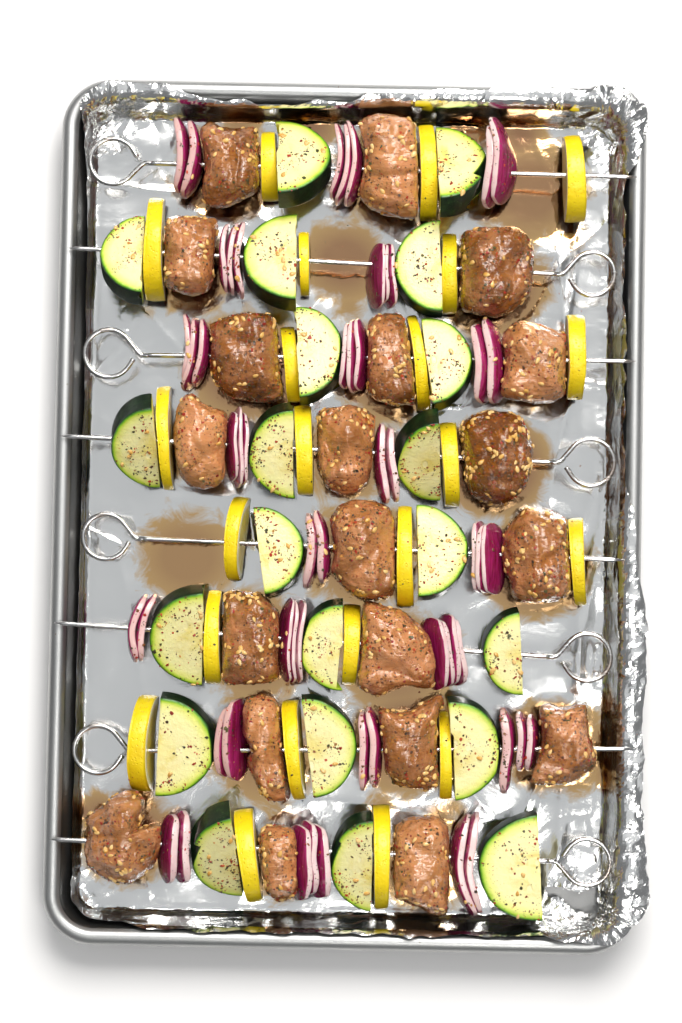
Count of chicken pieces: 20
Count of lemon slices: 22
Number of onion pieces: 22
